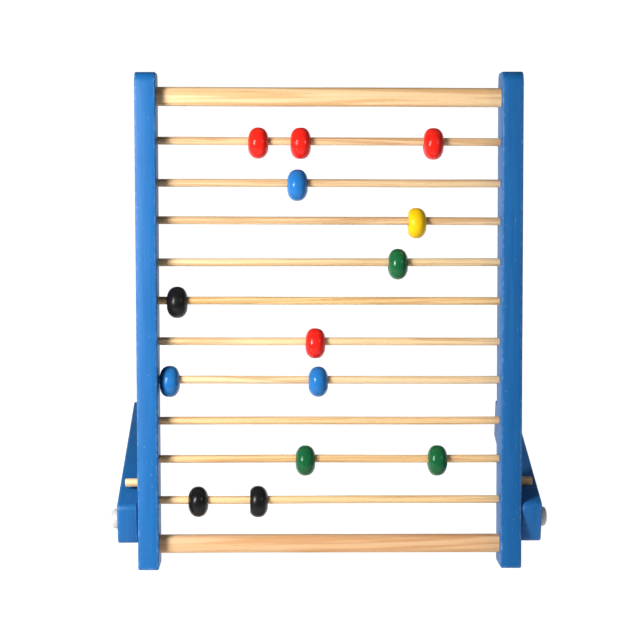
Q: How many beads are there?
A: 14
